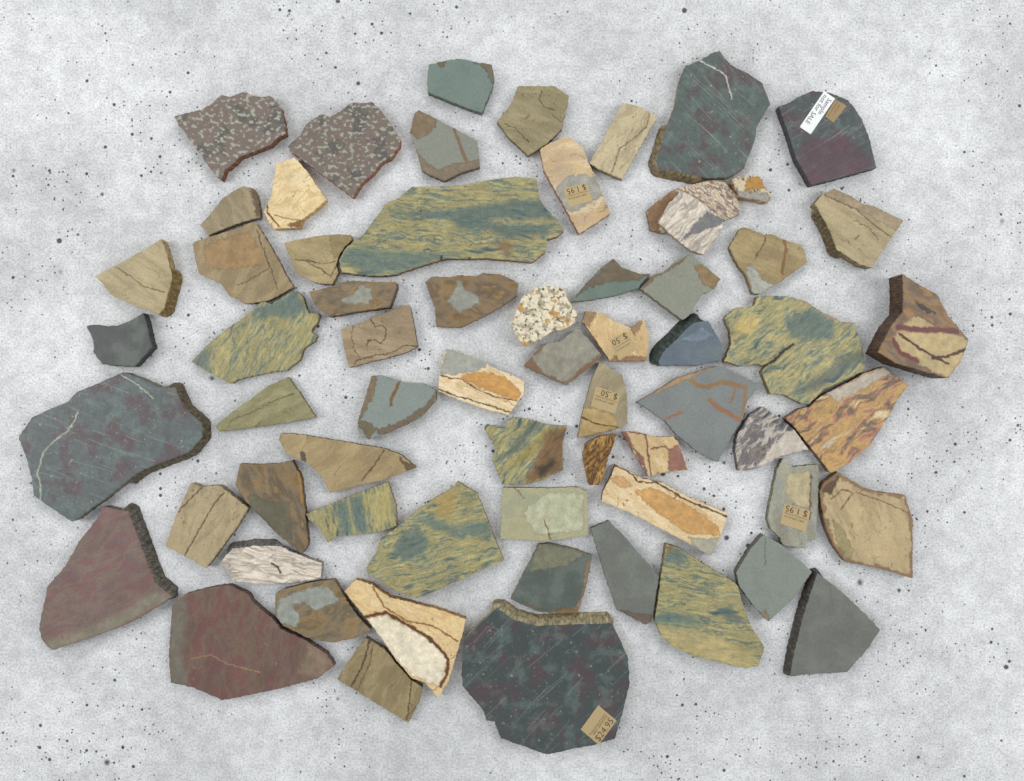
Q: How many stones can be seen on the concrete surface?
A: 65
